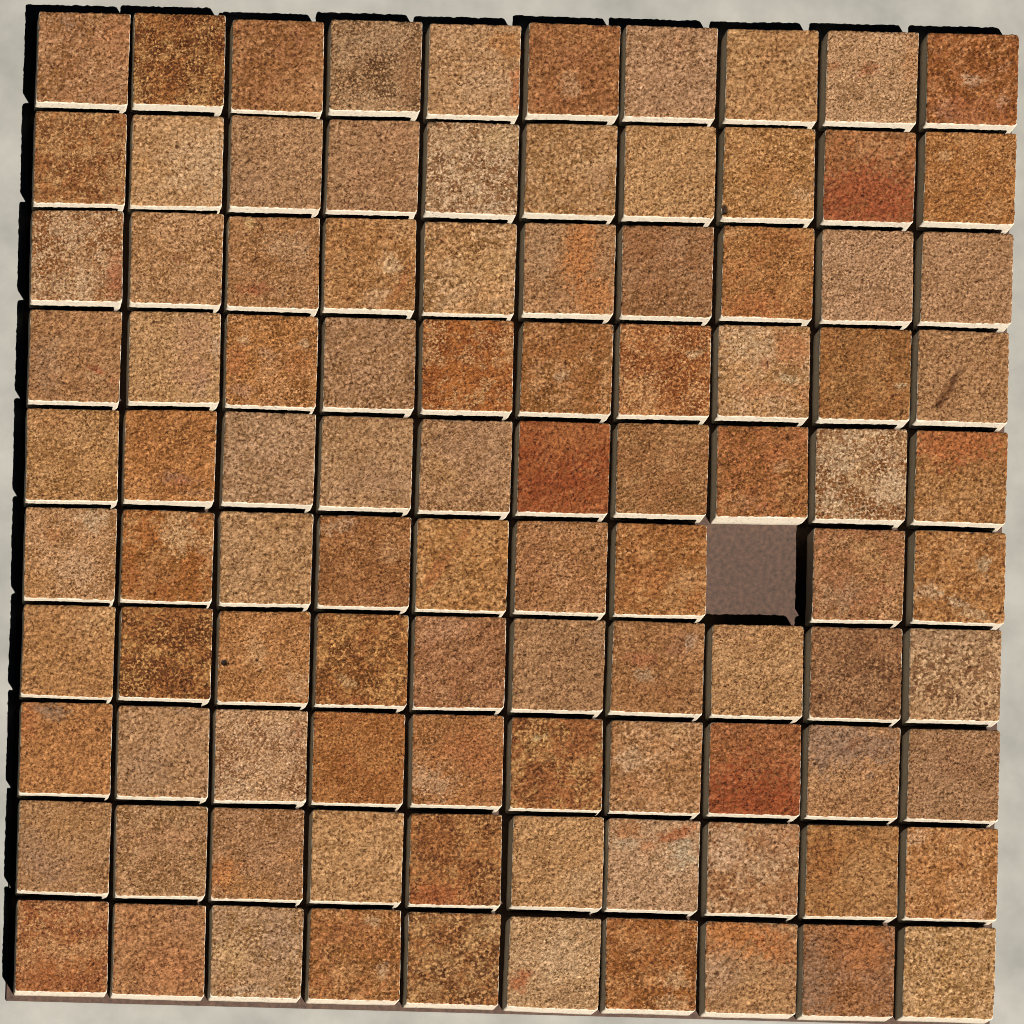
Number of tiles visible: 99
